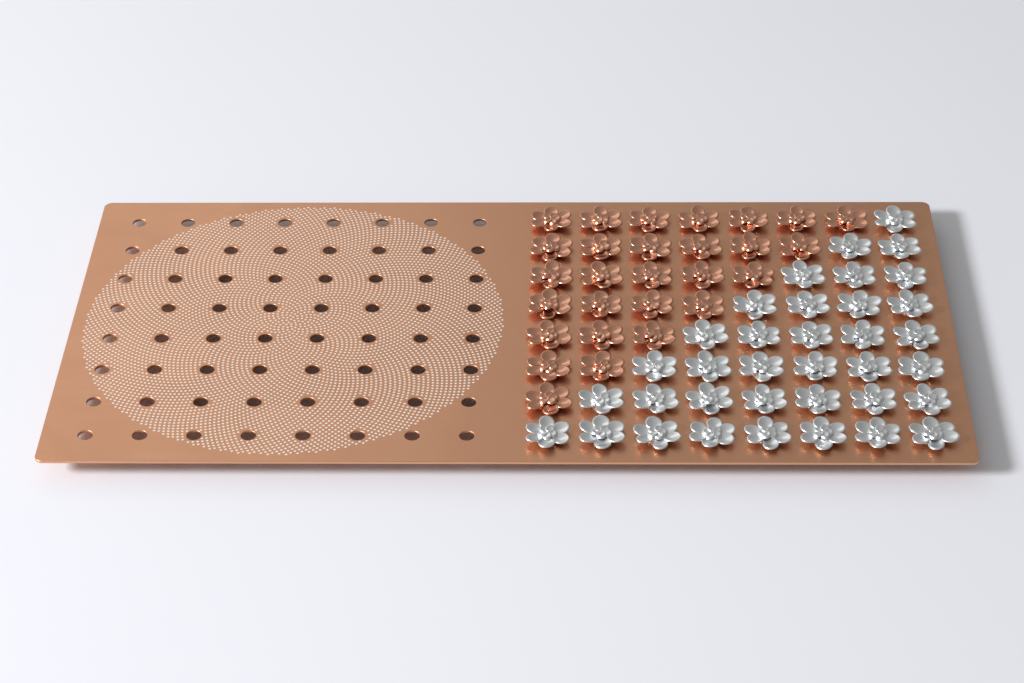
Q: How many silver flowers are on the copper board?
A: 36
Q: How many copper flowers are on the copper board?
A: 28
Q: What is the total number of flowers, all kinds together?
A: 64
